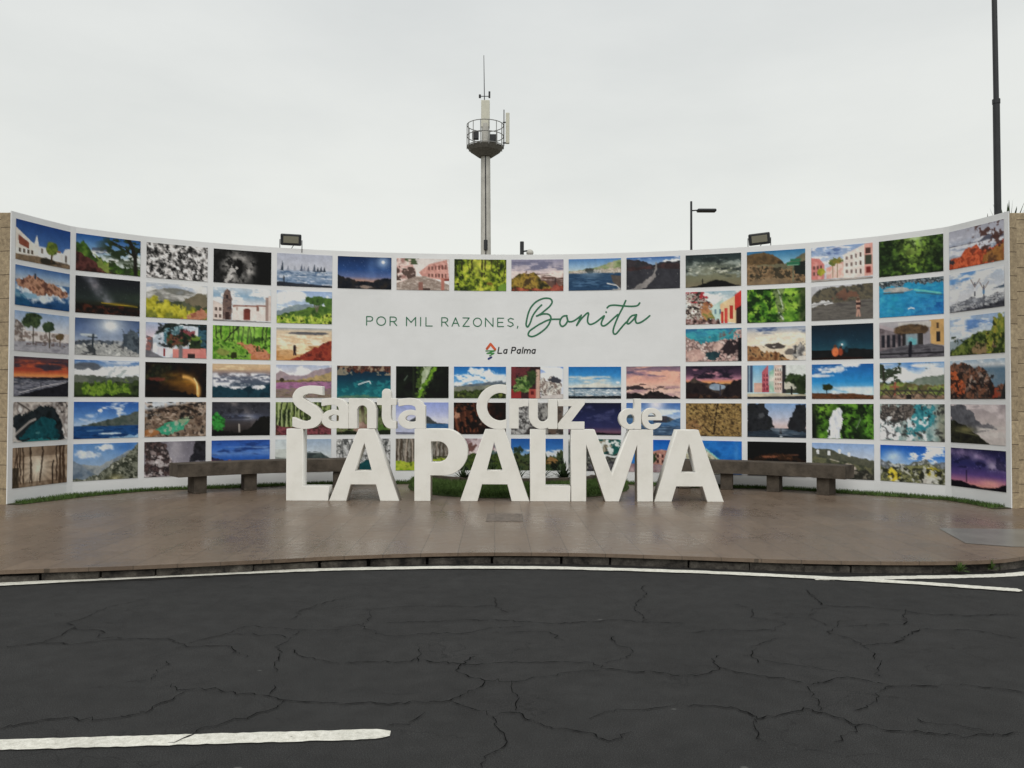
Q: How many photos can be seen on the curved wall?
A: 84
